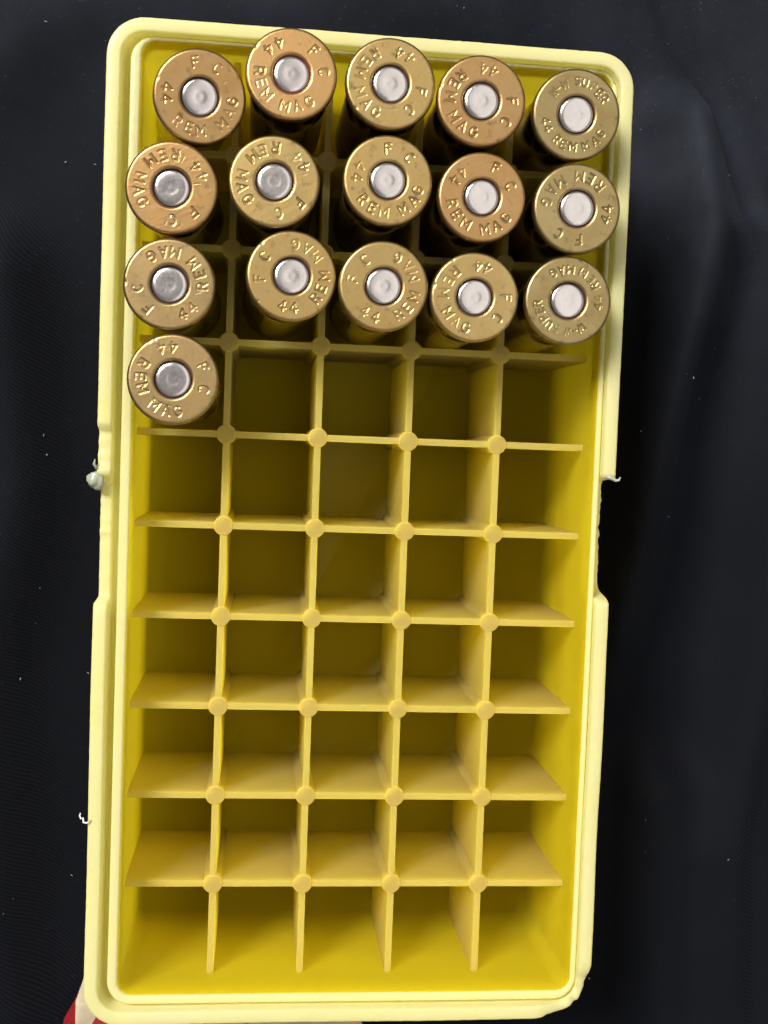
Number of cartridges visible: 16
